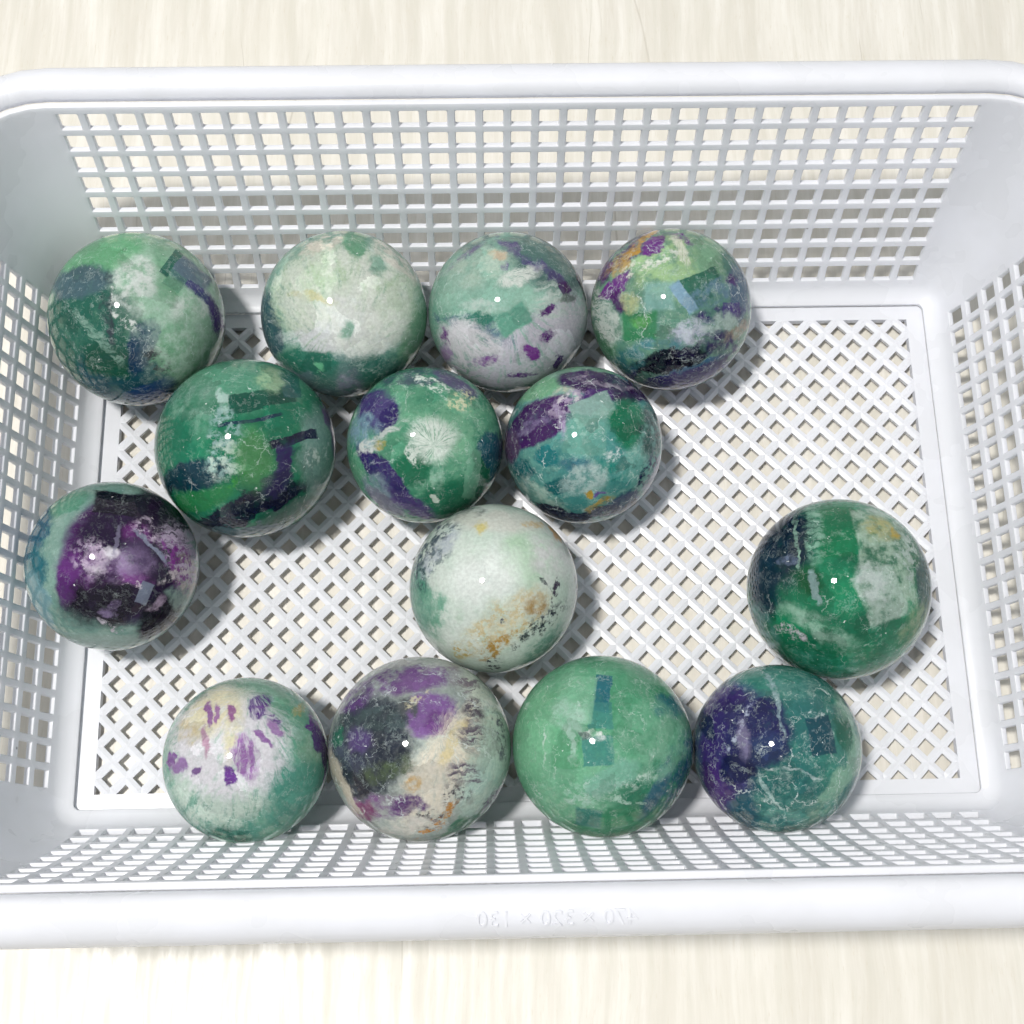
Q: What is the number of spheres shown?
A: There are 14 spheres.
